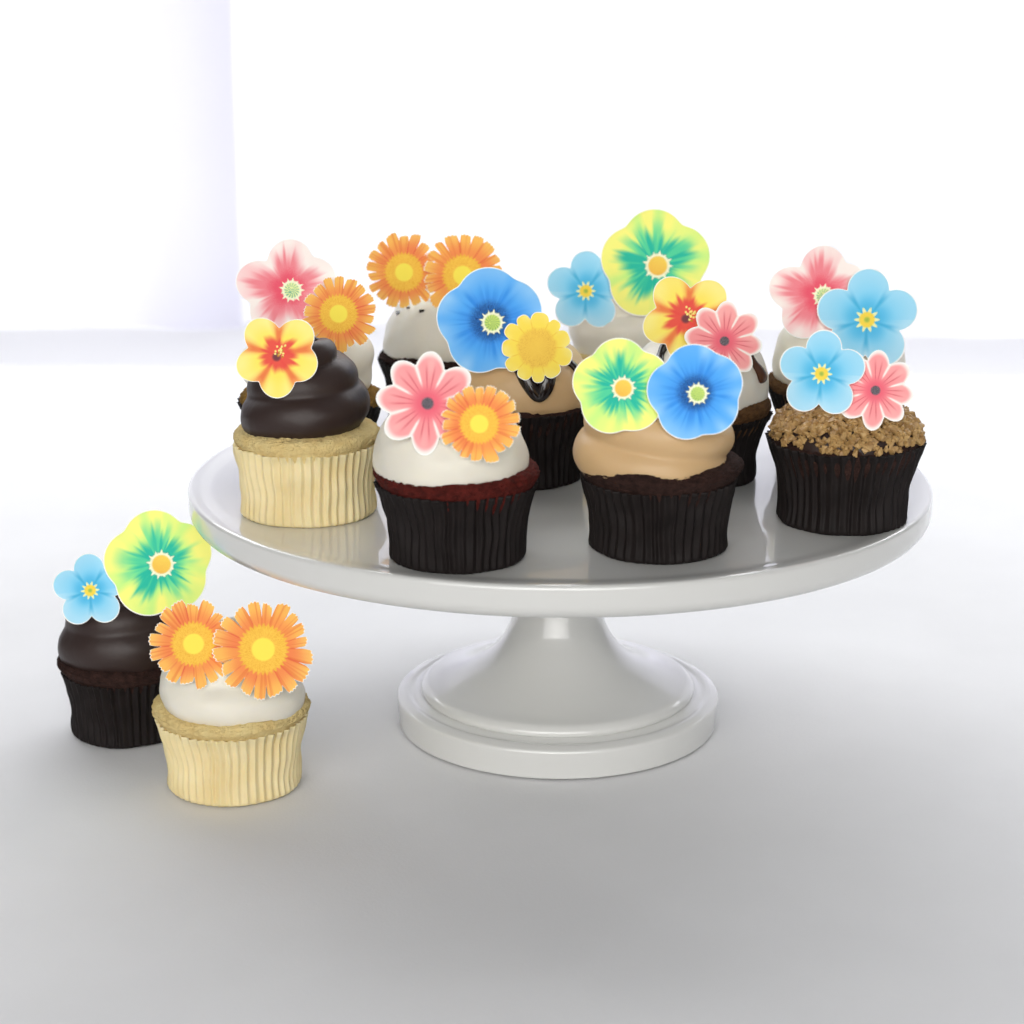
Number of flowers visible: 23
